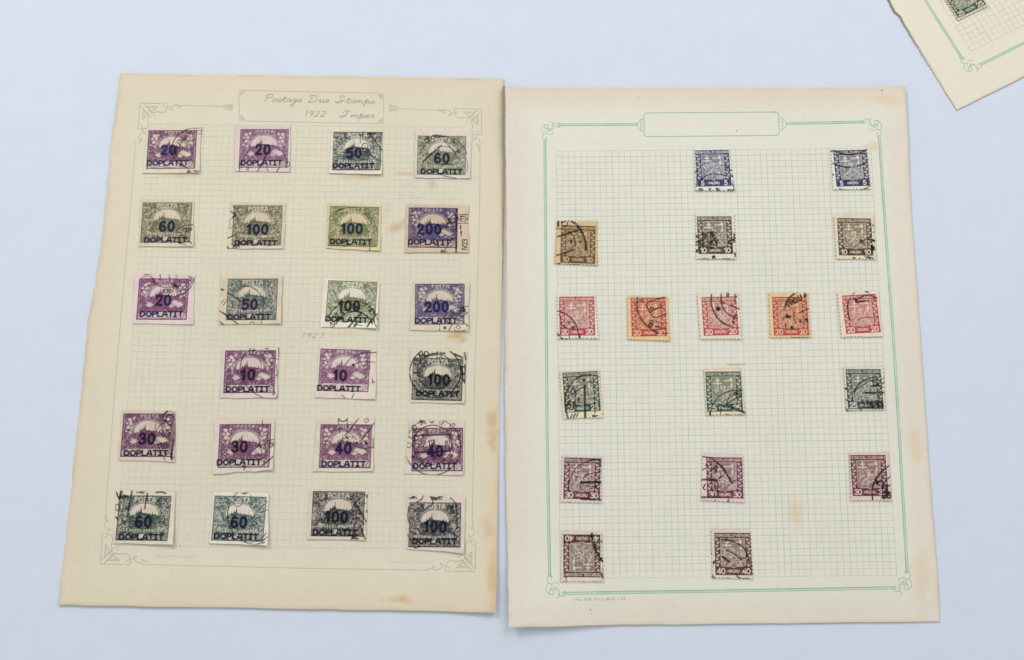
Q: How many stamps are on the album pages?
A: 42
